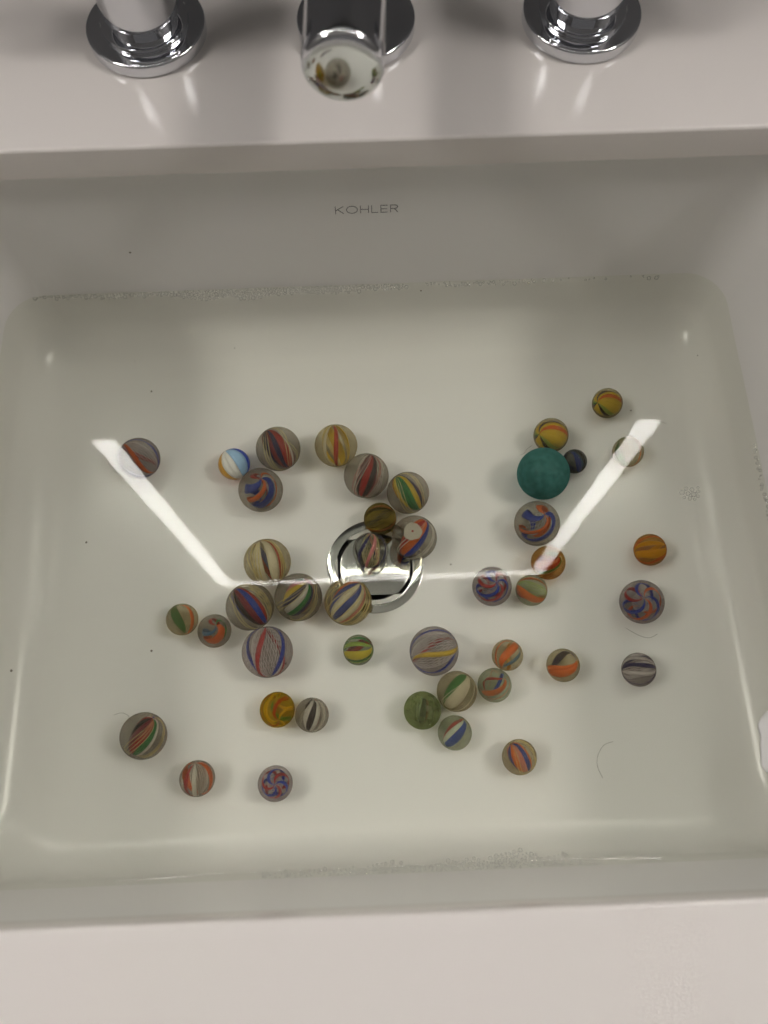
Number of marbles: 43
